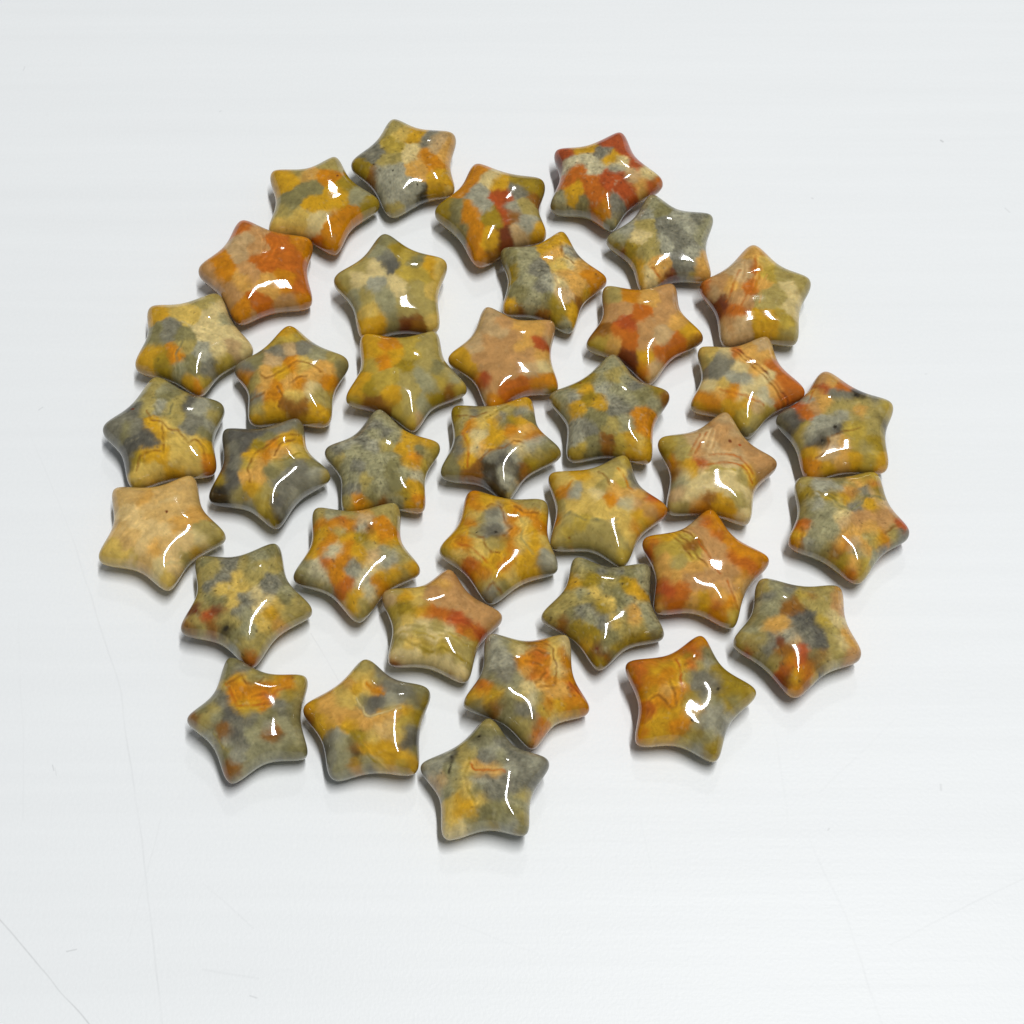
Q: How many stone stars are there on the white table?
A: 37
